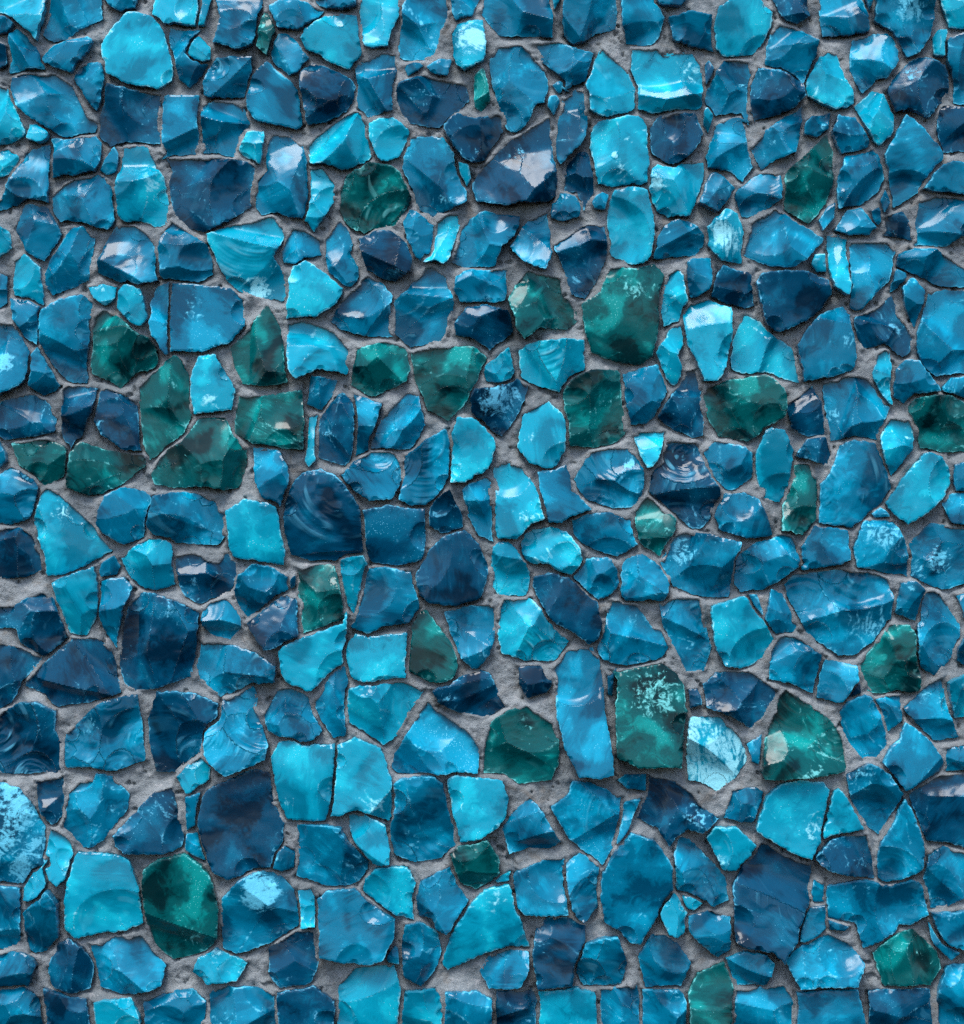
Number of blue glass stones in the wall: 199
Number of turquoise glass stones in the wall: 92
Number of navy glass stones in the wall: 64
